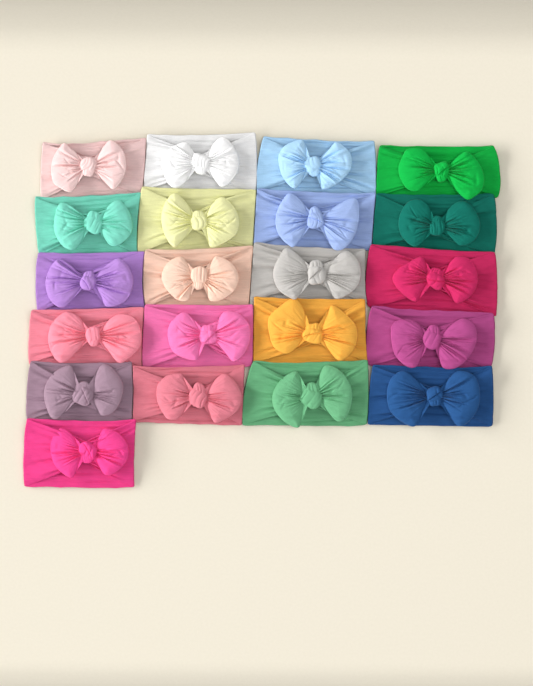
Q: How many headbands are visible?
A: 21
